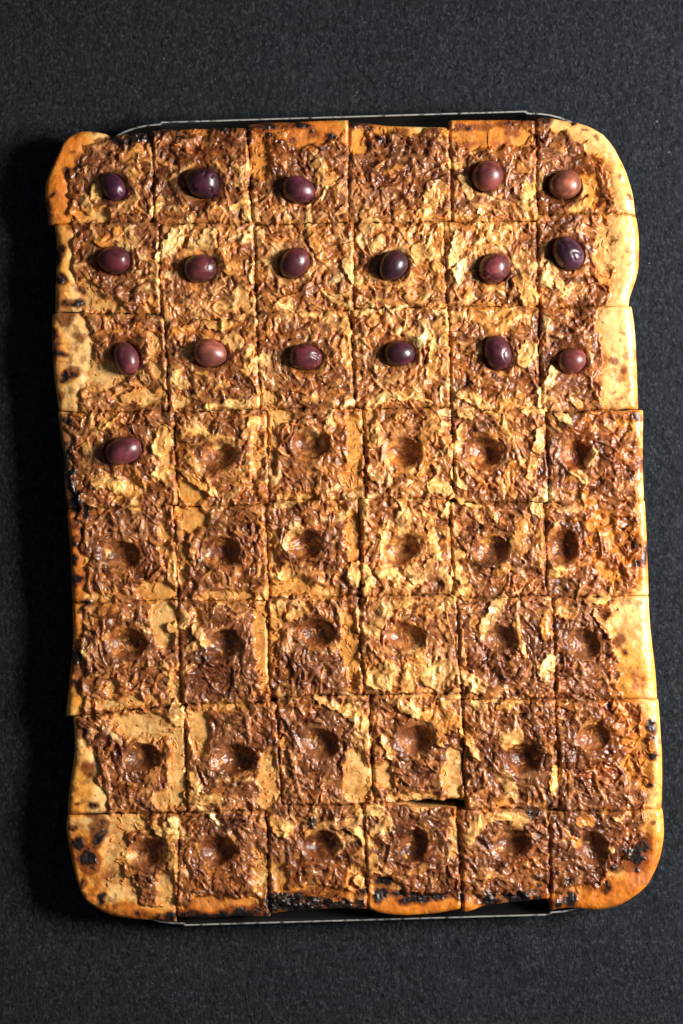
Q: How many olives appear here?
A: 18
